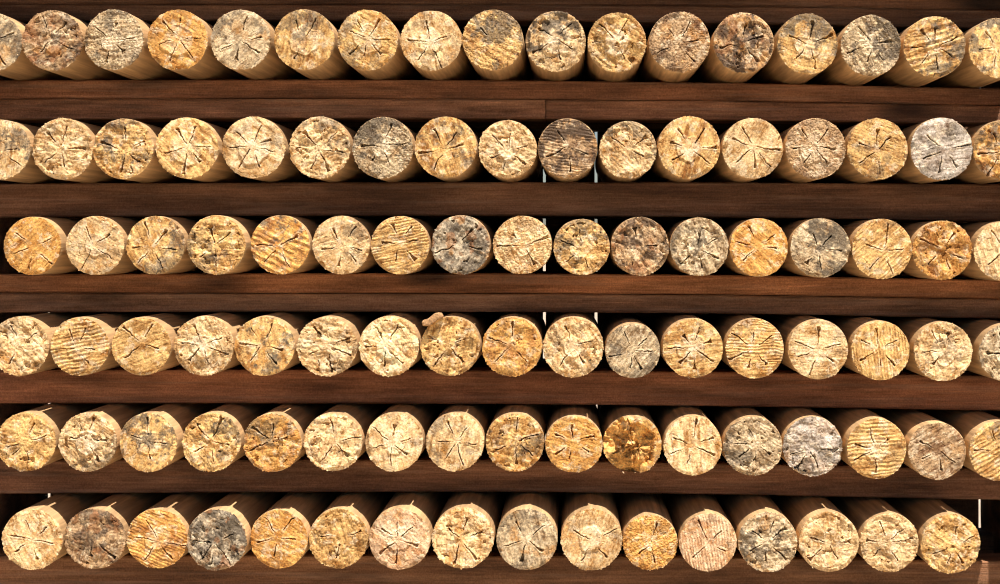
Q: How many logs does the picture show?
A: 101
